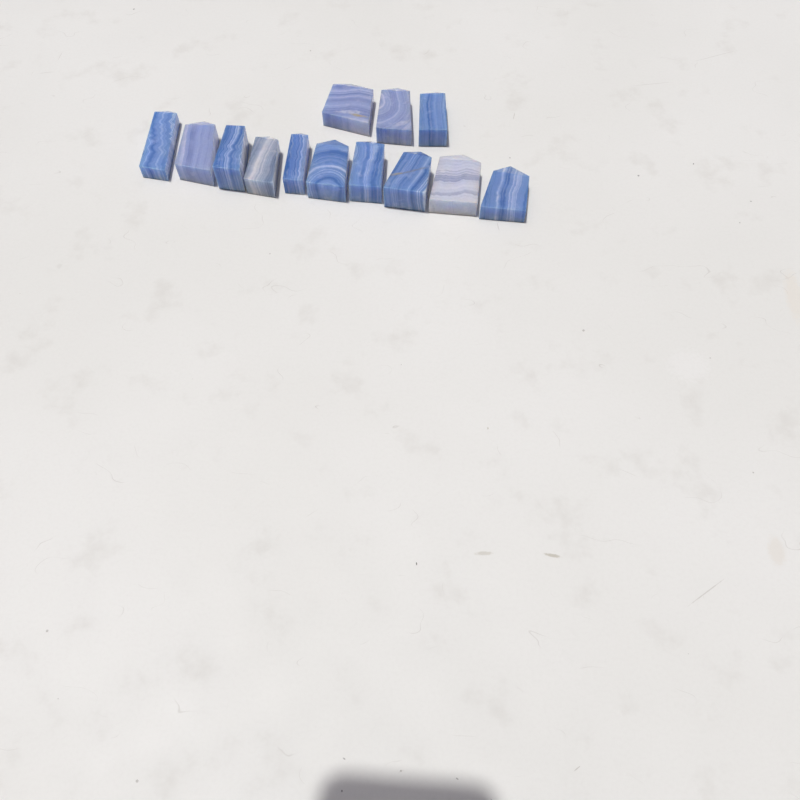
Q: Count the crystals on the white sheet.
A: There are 13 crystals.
